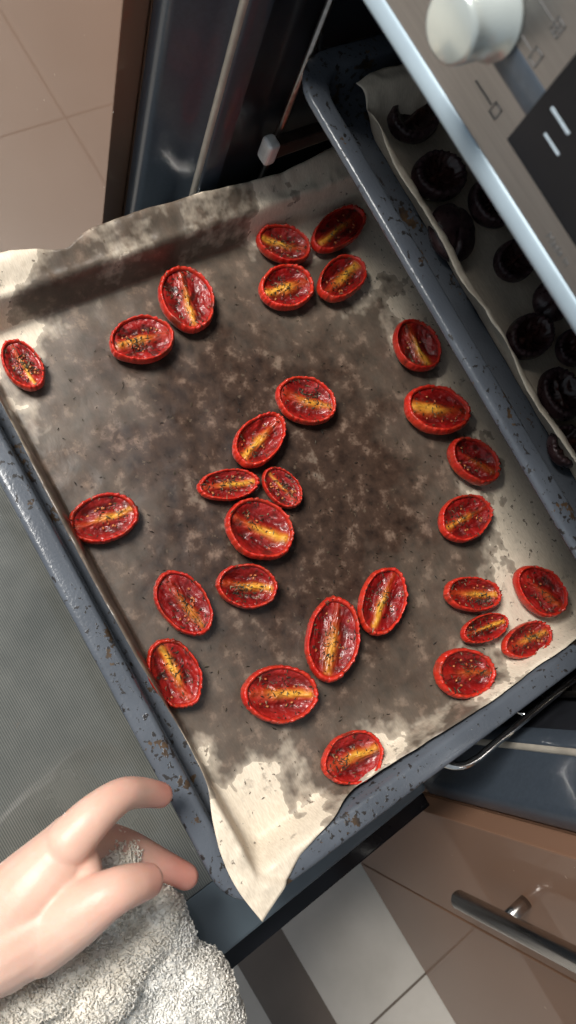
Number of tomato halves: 29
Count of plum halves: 10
